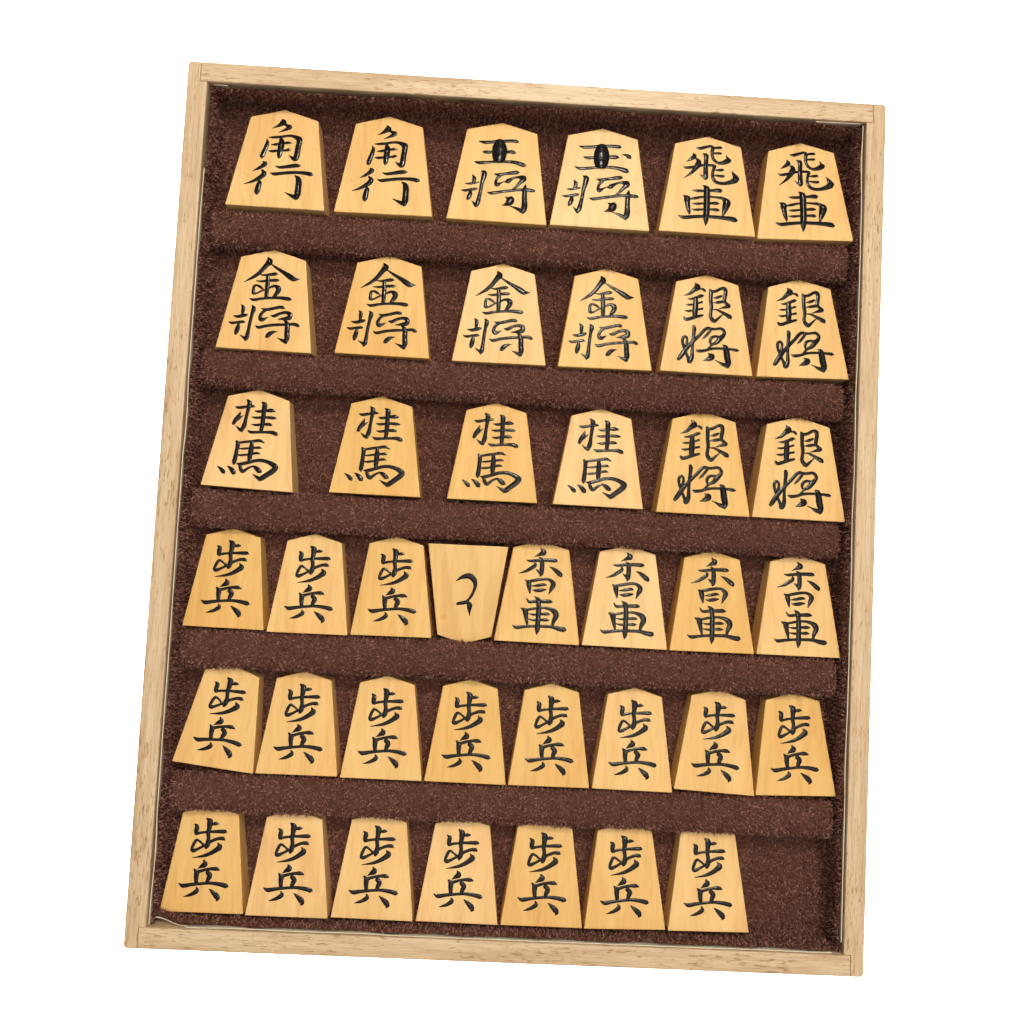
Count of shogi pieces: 41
